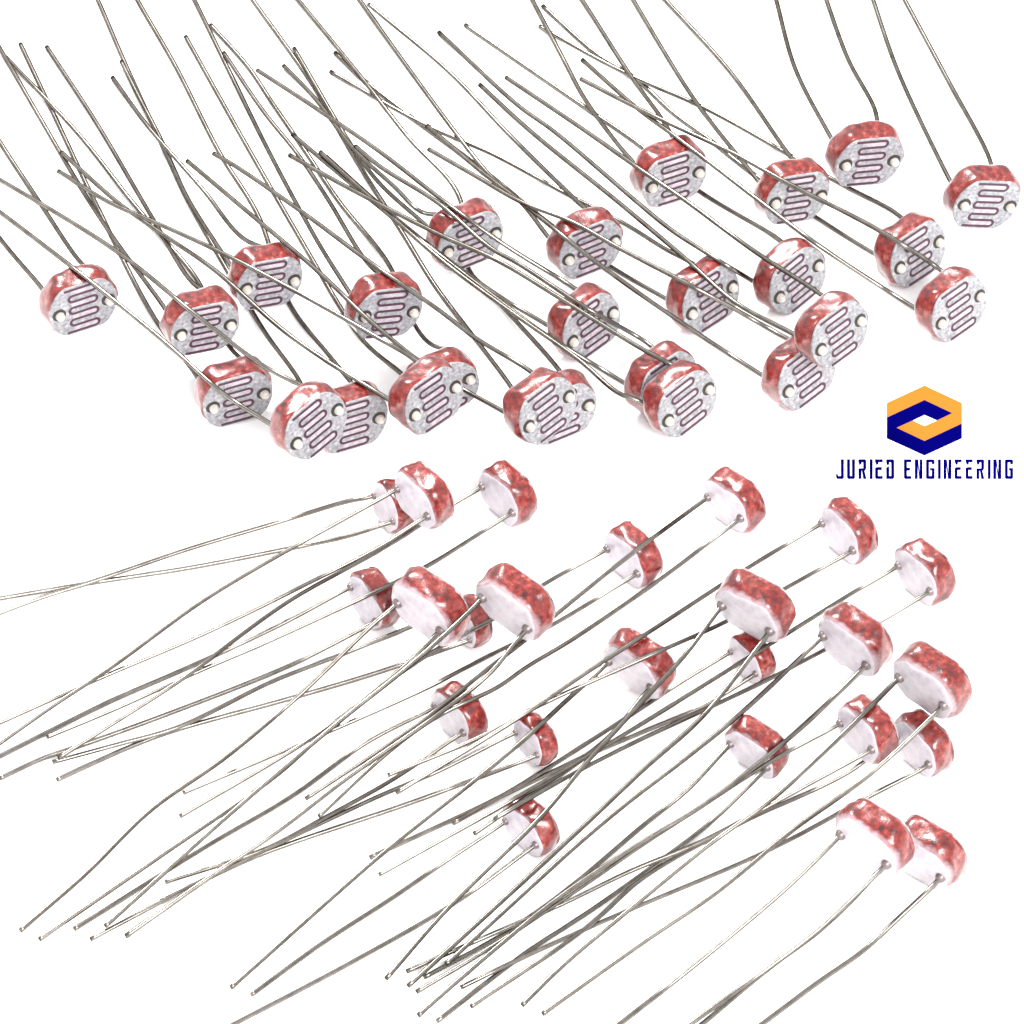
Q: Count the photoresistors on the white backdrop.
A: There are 50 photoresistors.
